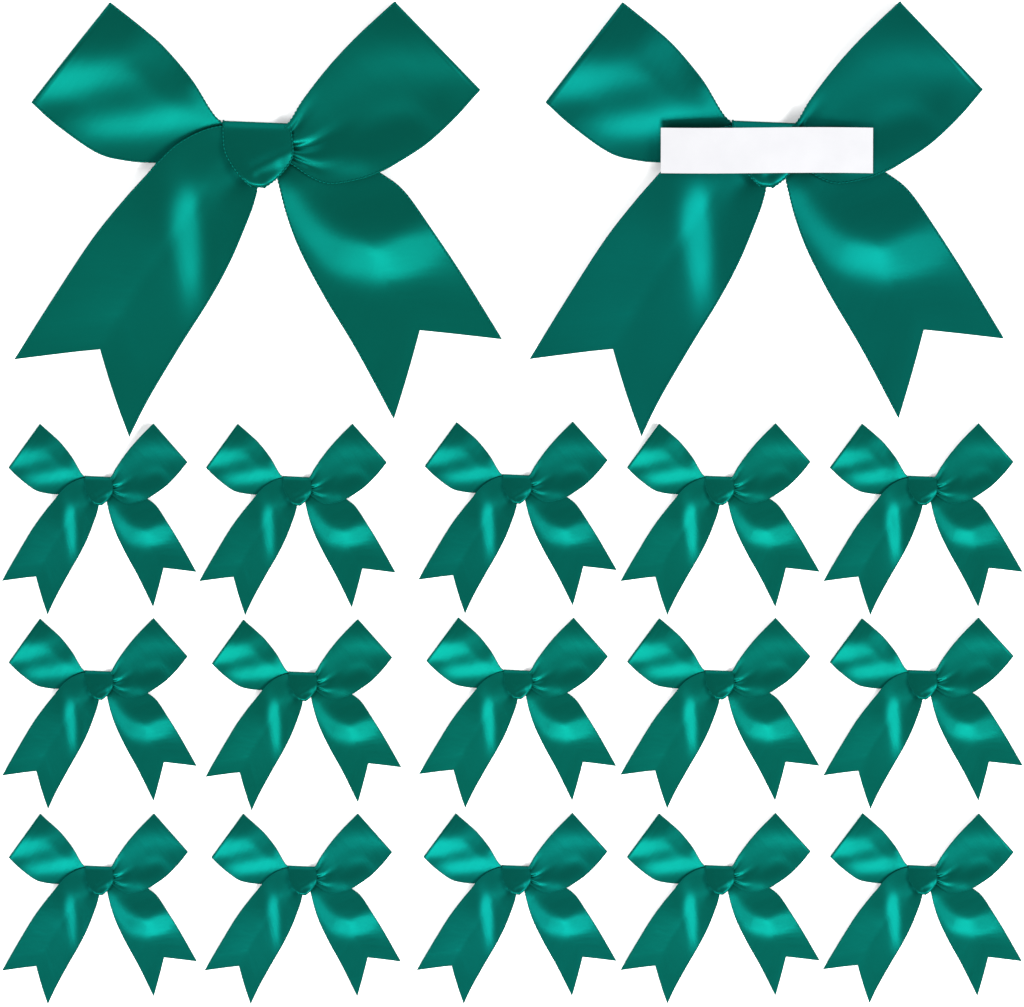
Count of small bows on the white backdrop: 15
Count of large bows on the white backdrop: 2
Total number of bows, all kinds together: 17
